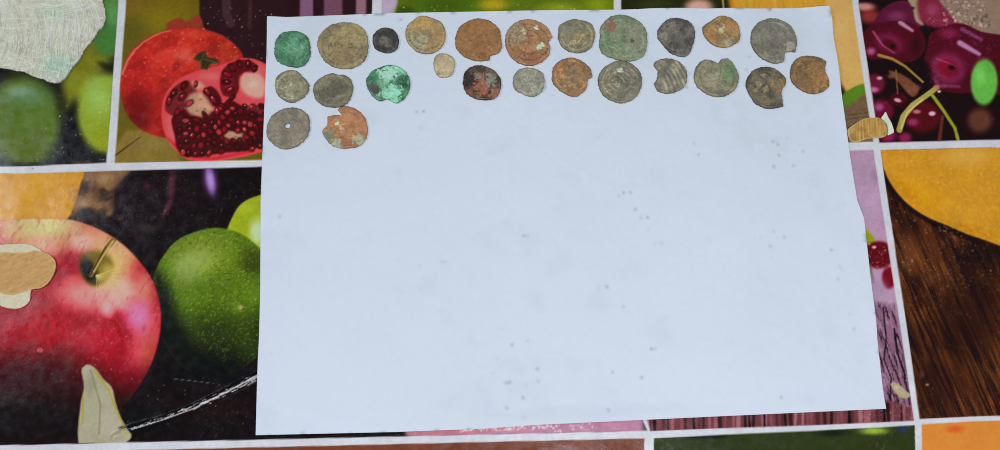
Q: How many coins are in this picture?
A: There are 25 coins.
